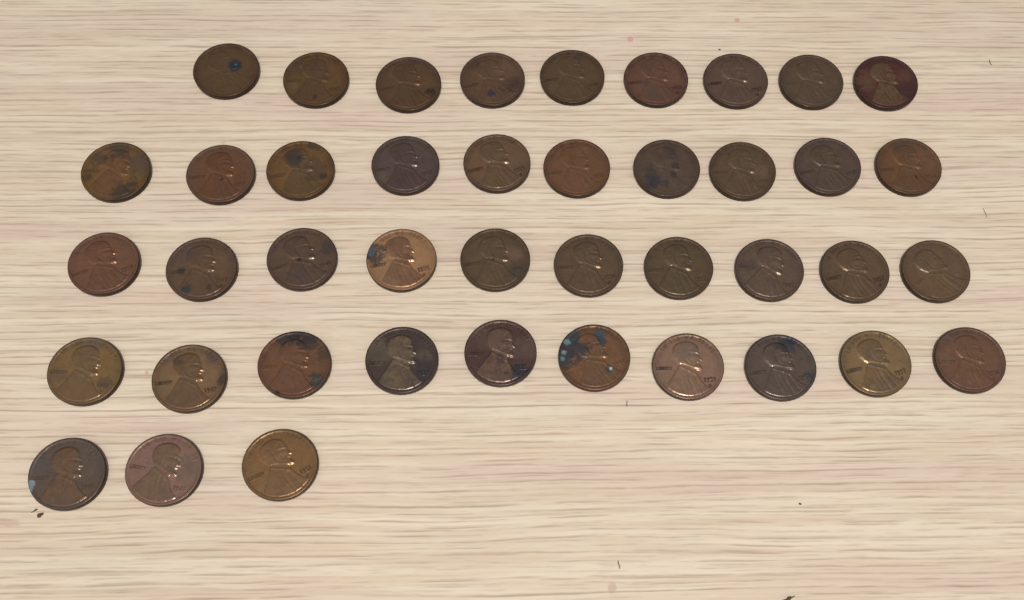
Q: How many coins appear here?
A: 42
